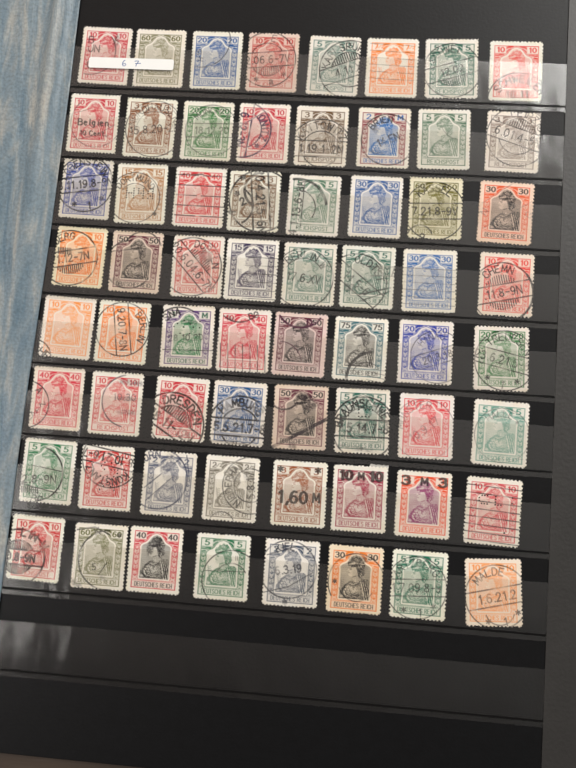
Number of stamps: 64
